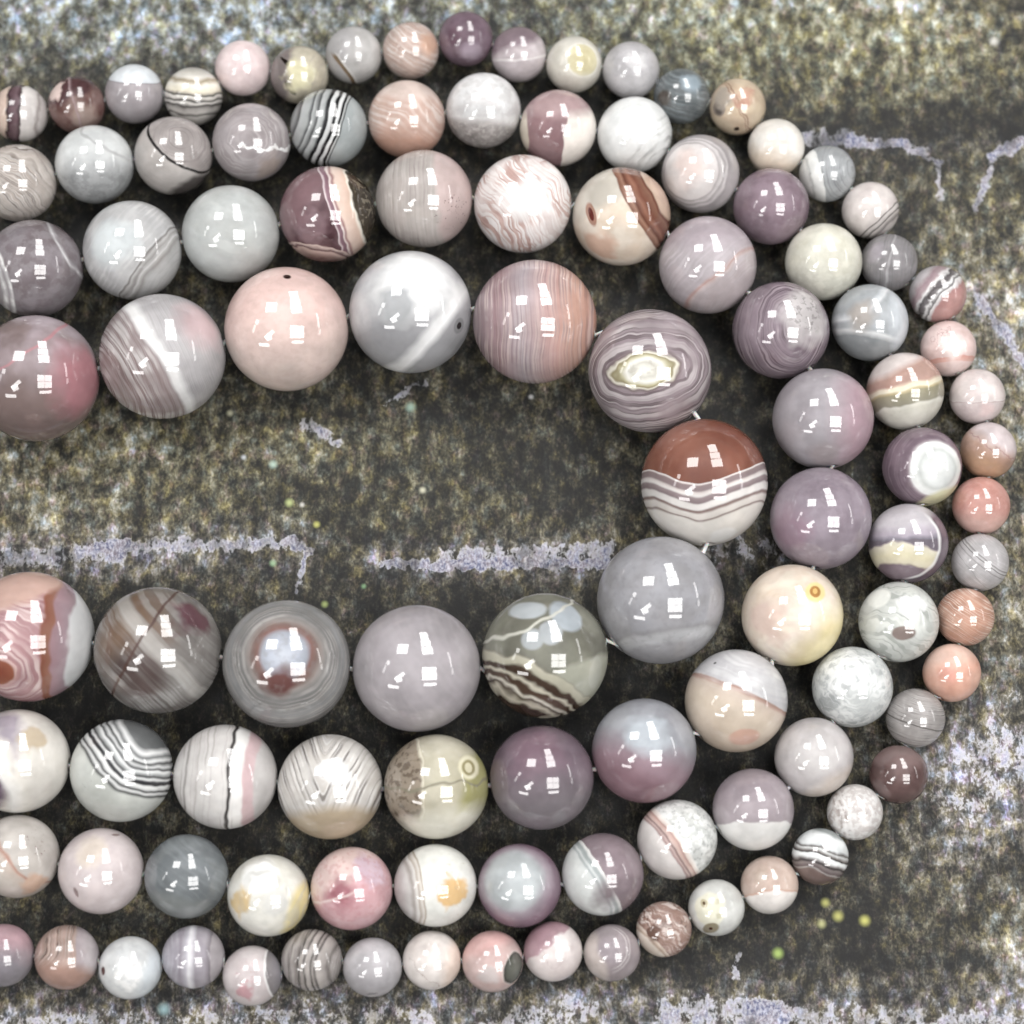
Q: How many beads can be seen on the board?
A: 106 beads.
